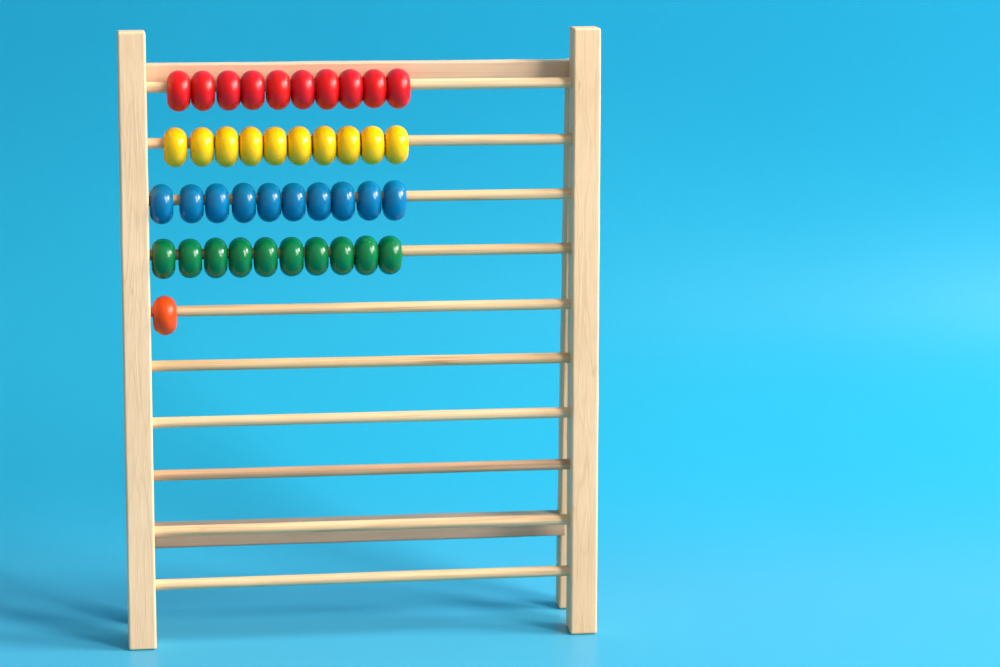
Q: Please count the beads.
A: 41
